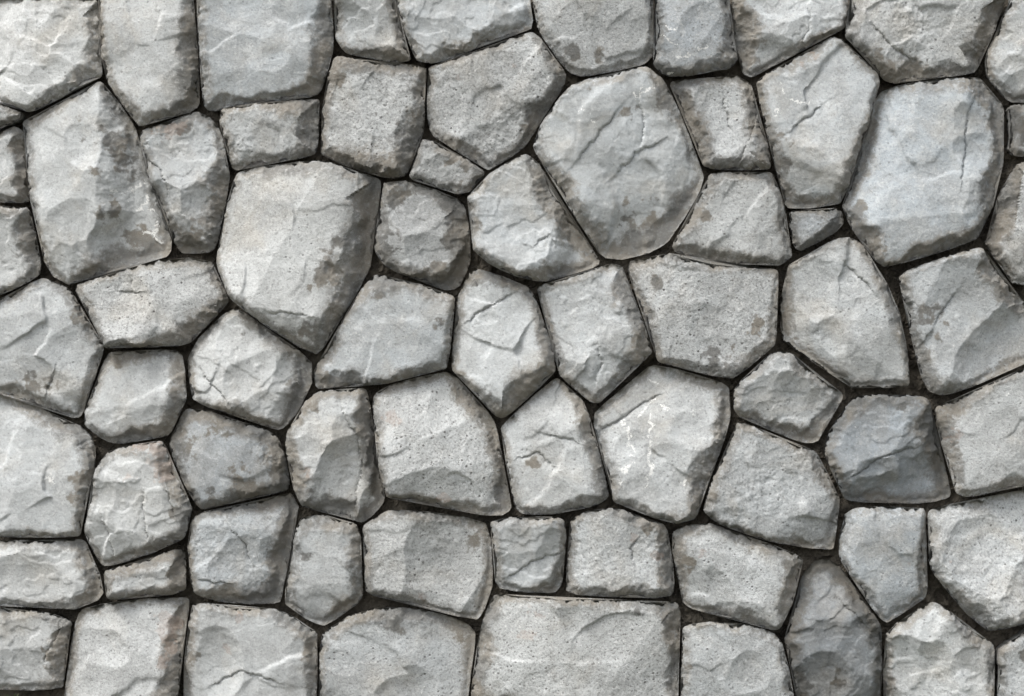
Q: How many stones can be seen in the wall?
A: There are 70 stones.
